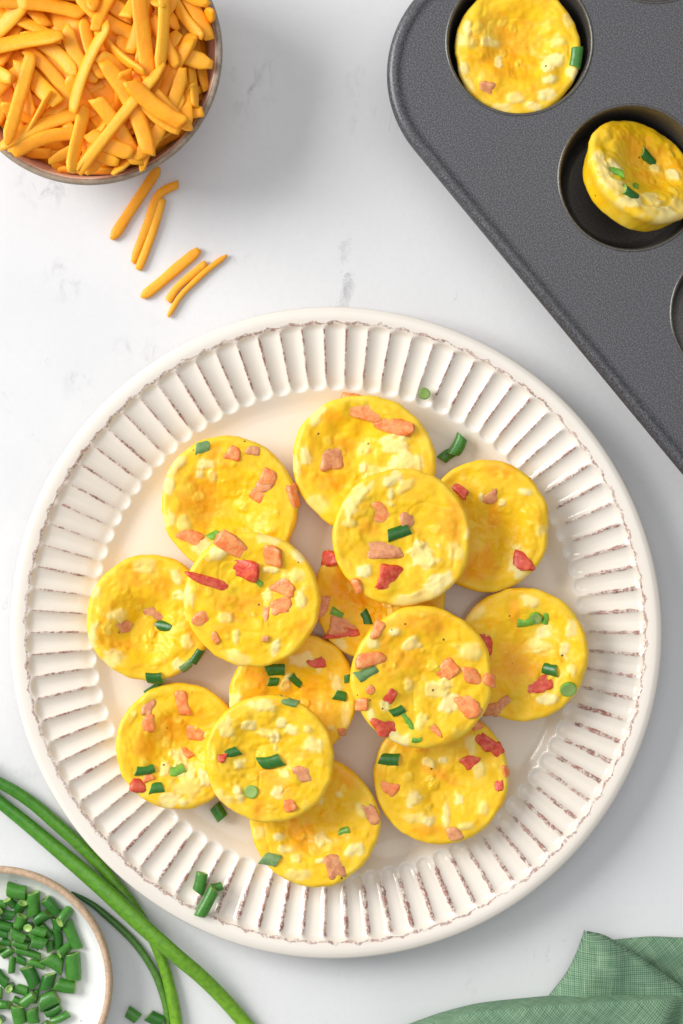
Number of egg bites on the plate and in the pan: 16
